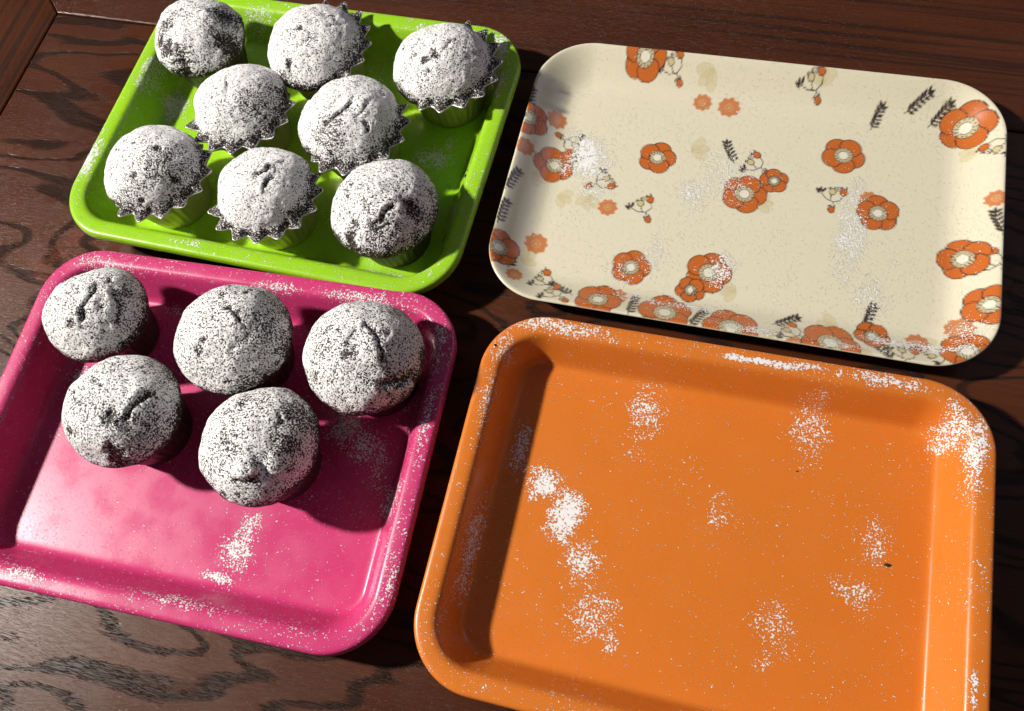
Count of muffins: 13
